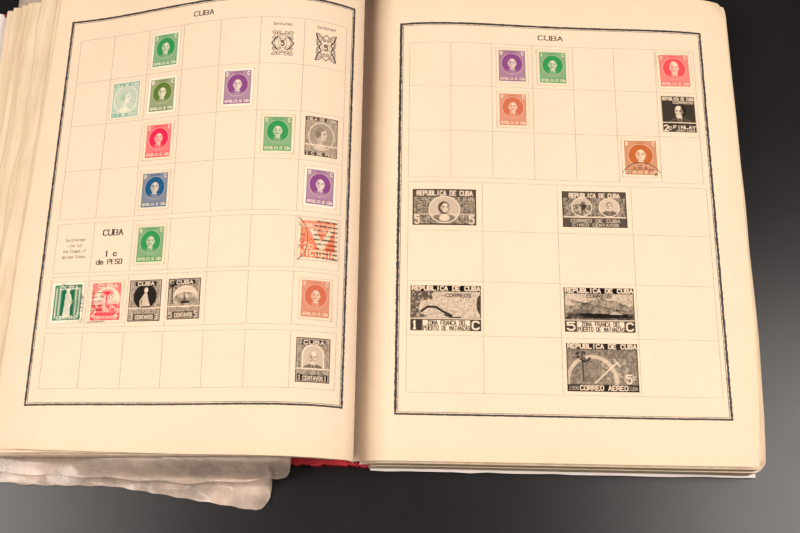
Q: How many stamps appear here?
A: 28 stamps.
